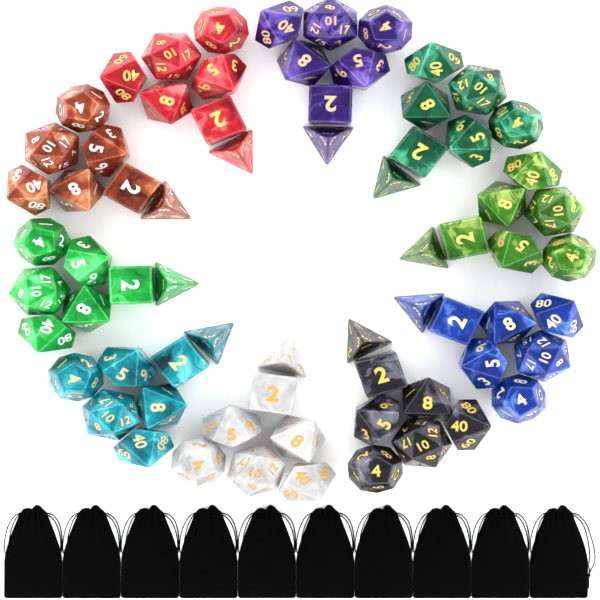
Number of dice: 70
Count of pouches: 10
